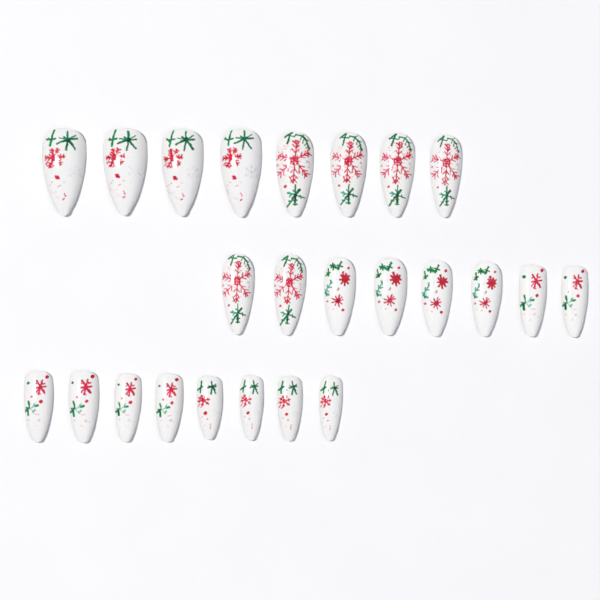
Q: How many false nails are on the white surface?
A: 24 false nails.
